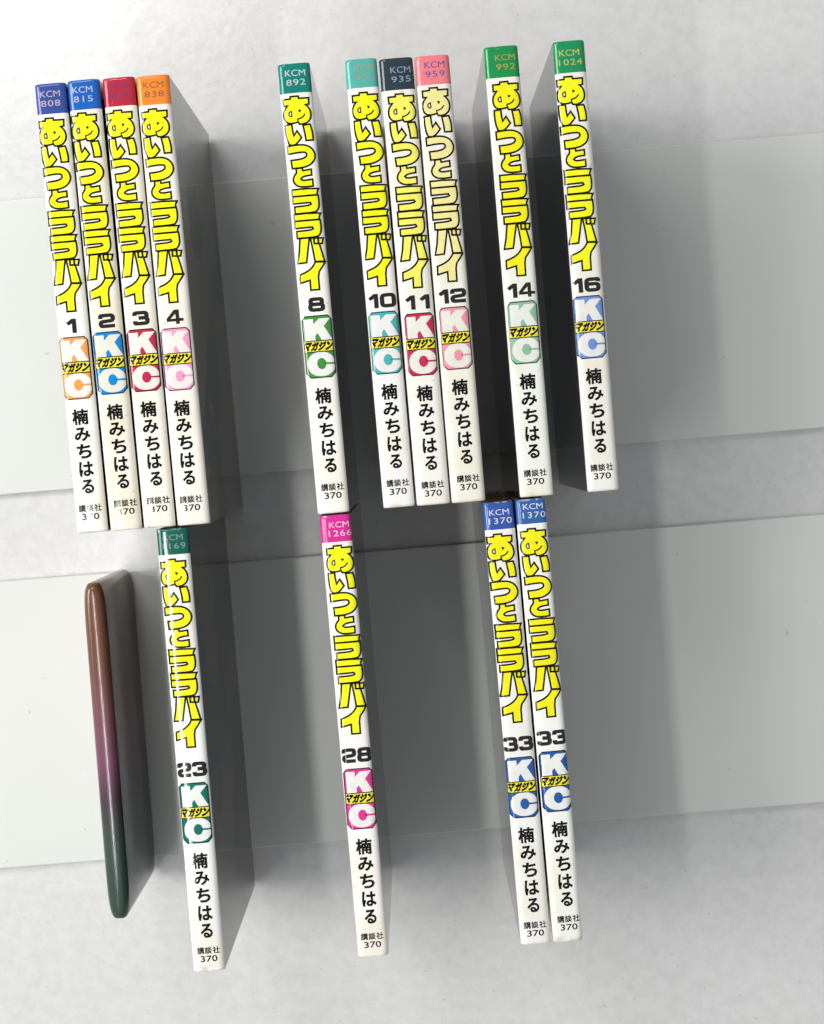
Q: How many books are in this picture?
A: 14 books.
